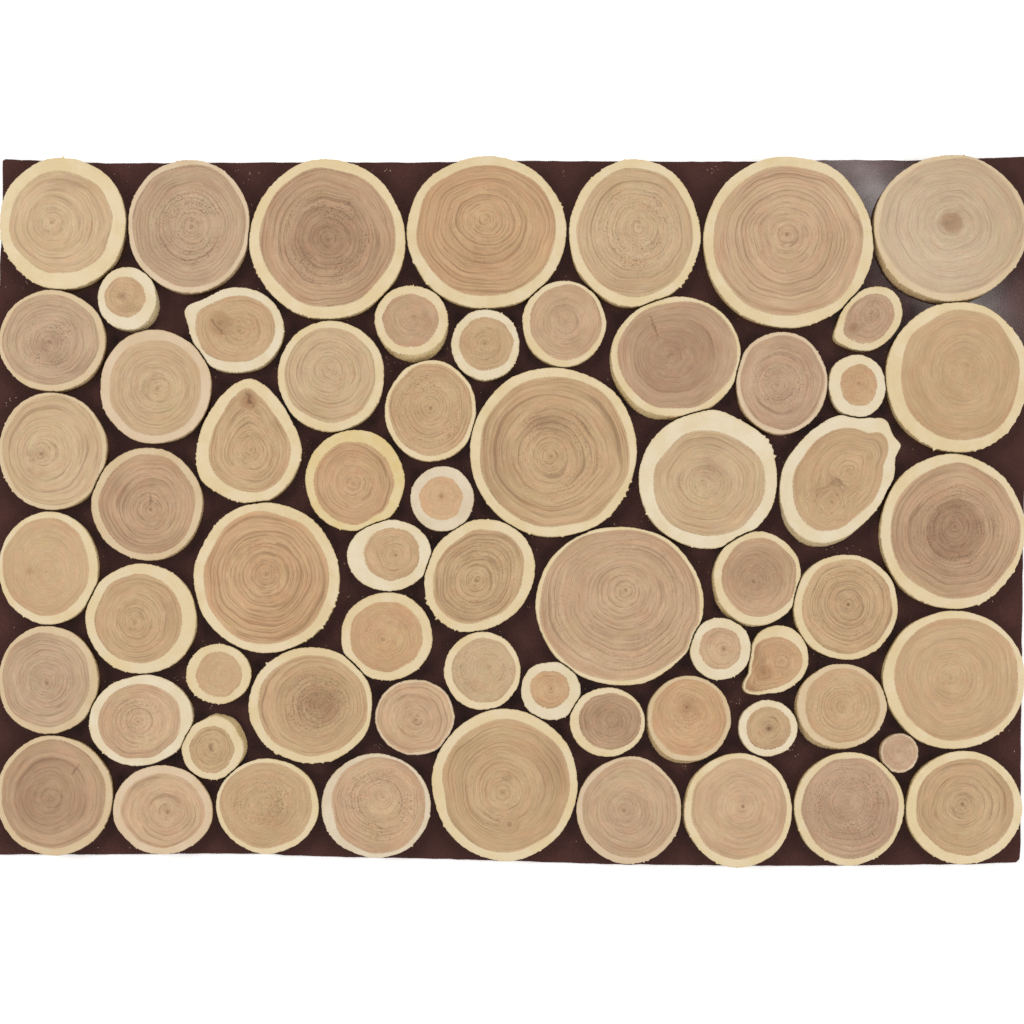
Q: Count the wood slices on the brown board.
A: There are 64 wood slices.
